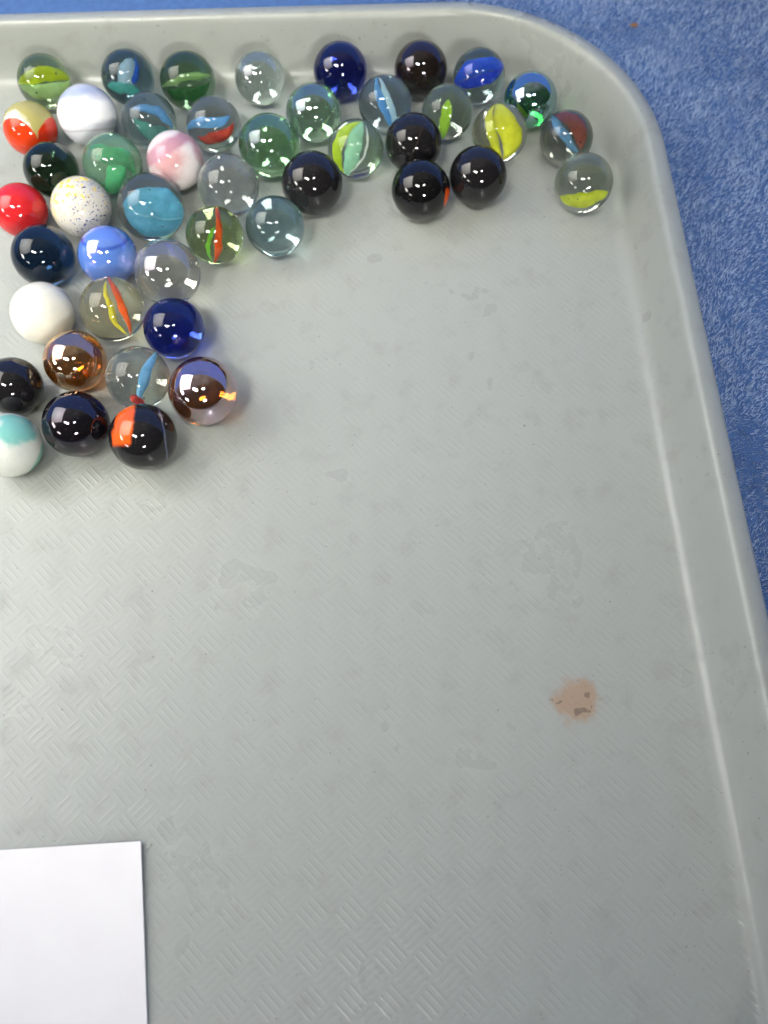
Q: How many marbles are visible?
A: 46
